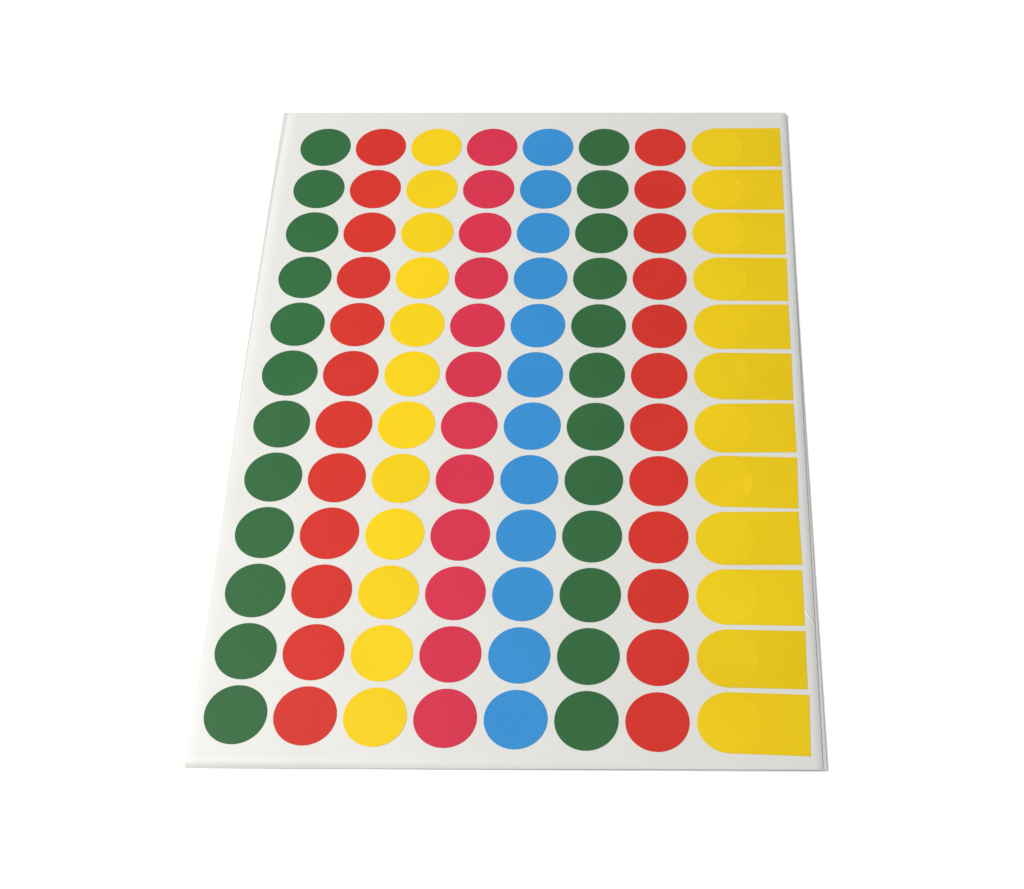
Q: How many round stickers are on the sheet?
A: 84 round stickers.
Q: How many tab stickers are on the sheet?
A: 12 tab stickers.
